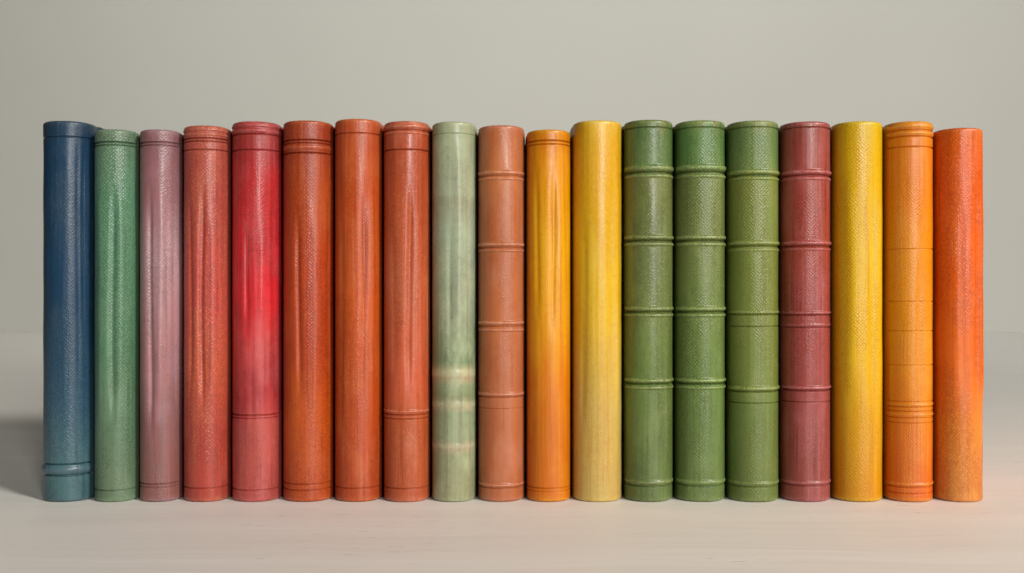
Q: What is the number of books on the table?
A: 19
